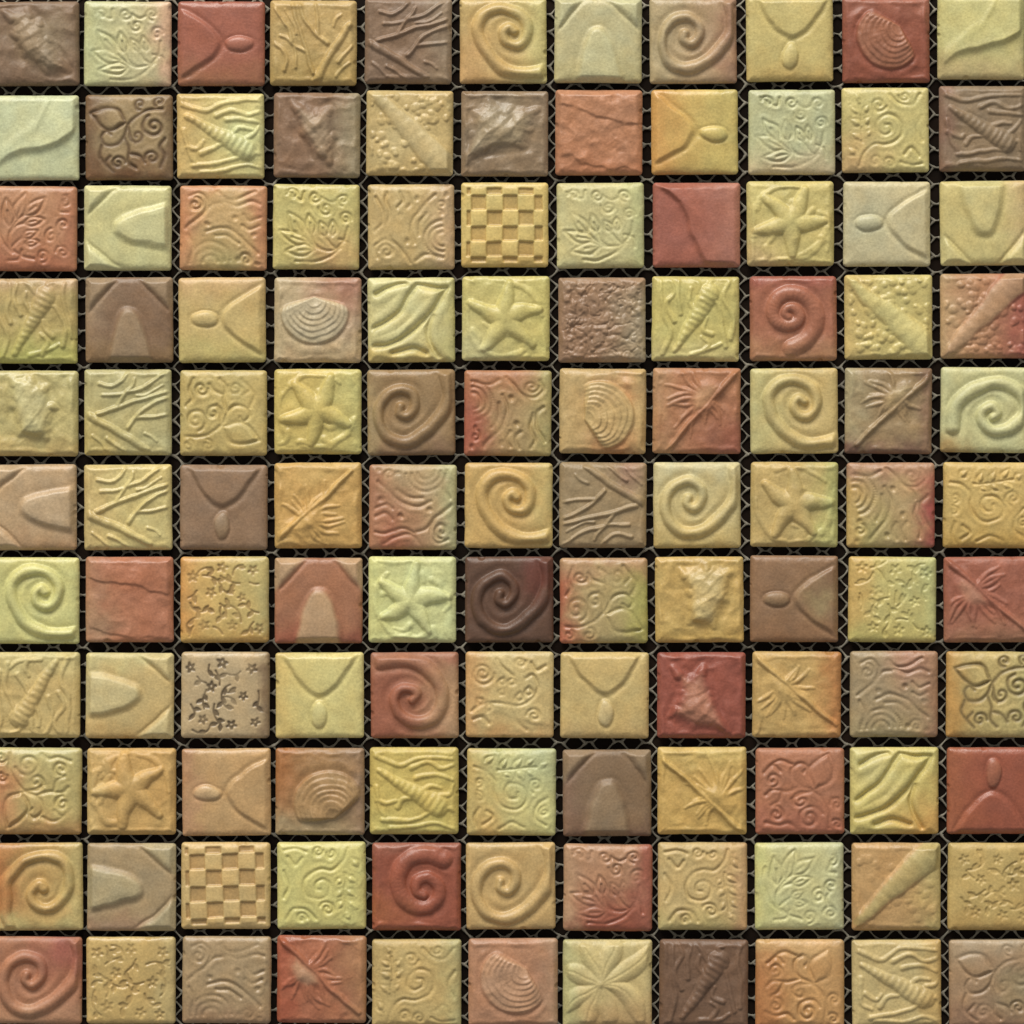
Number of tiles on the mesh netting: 121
